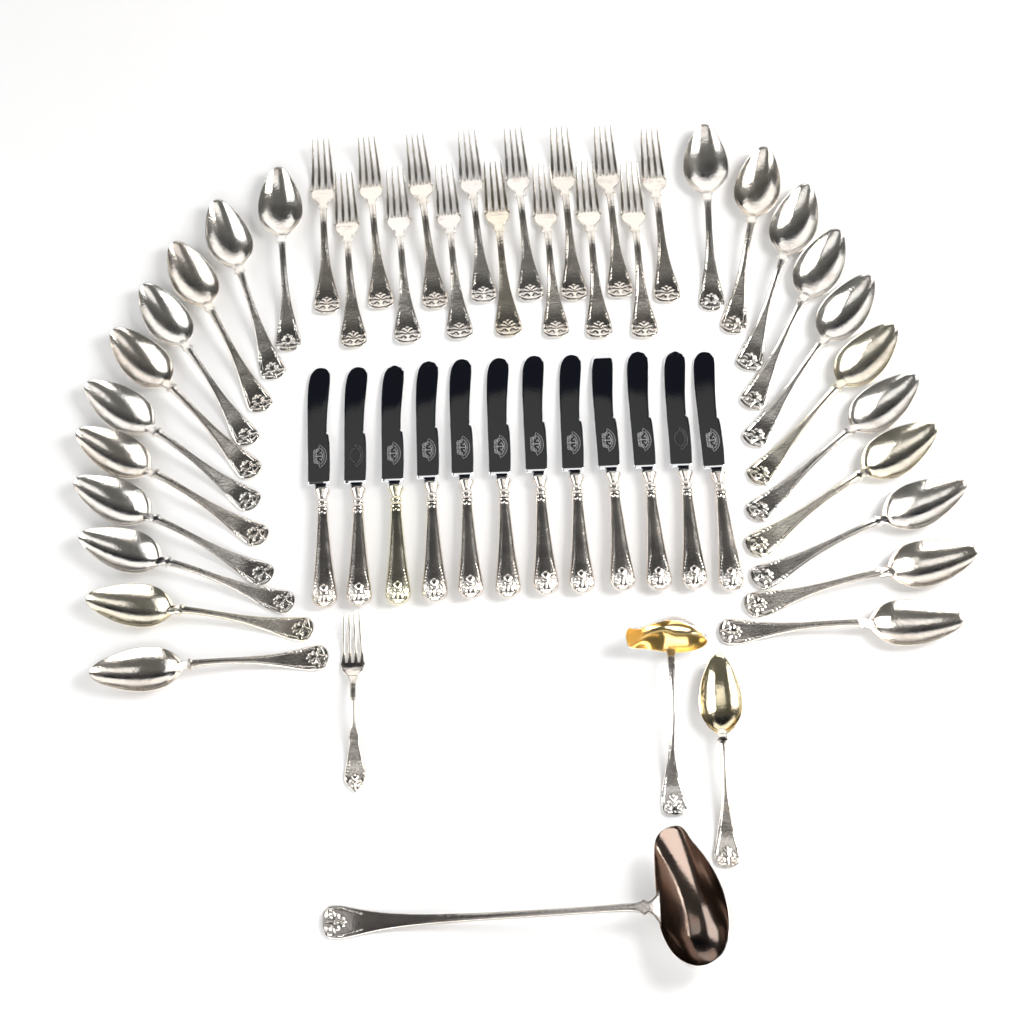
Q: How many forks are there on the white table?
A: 16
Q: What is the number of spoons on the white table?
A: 23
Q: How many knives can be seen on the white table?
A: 12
